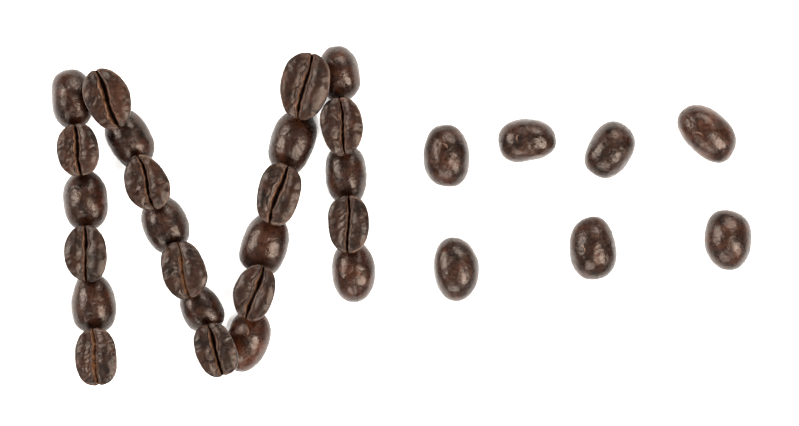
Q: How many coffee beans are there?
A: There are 31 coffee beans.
